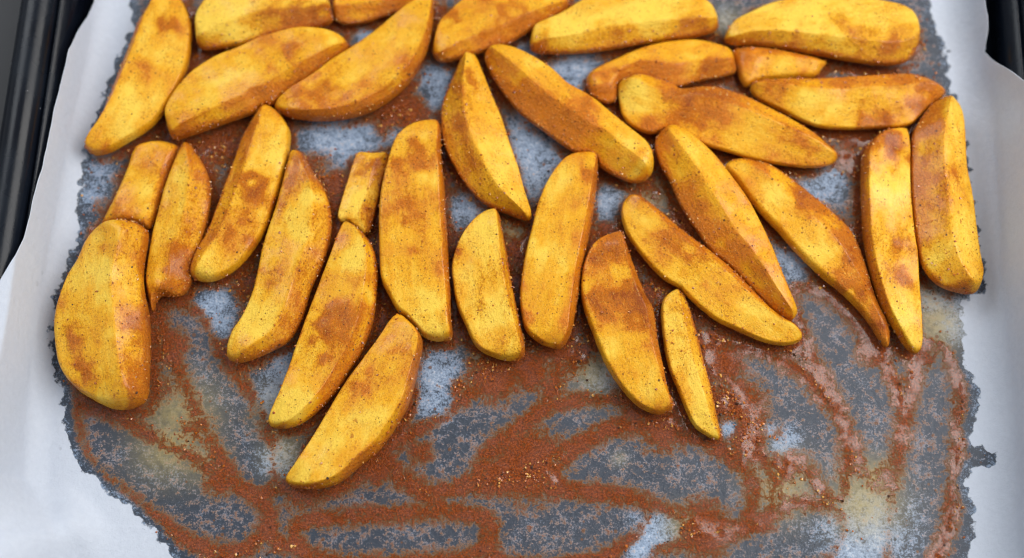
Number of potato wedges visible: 32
